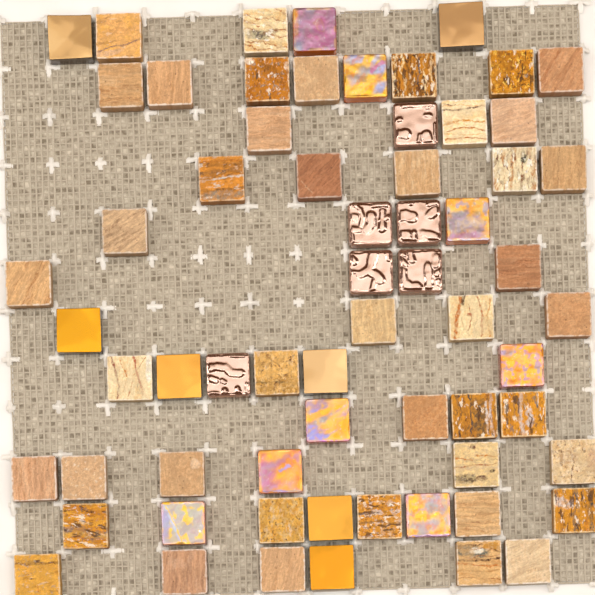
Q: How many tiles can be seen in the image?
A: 64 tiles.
